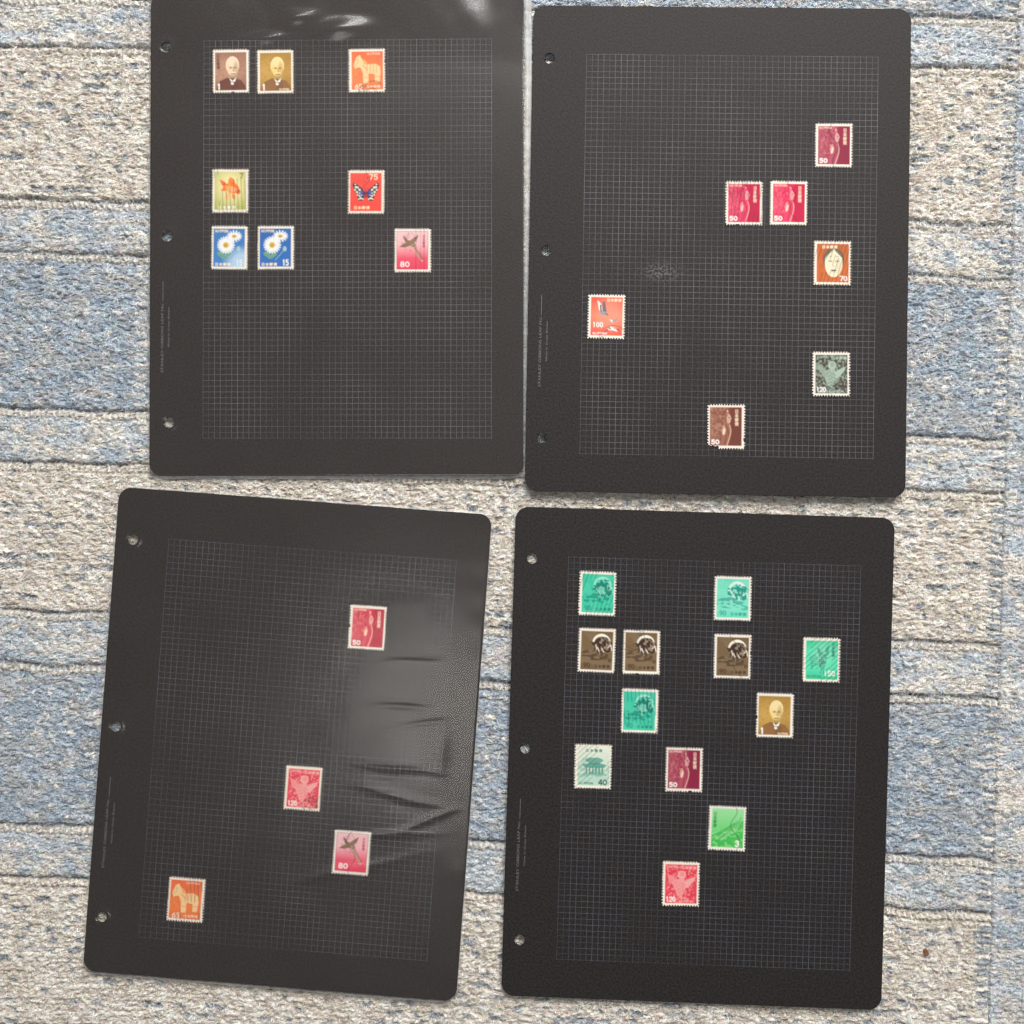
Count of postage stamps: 31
